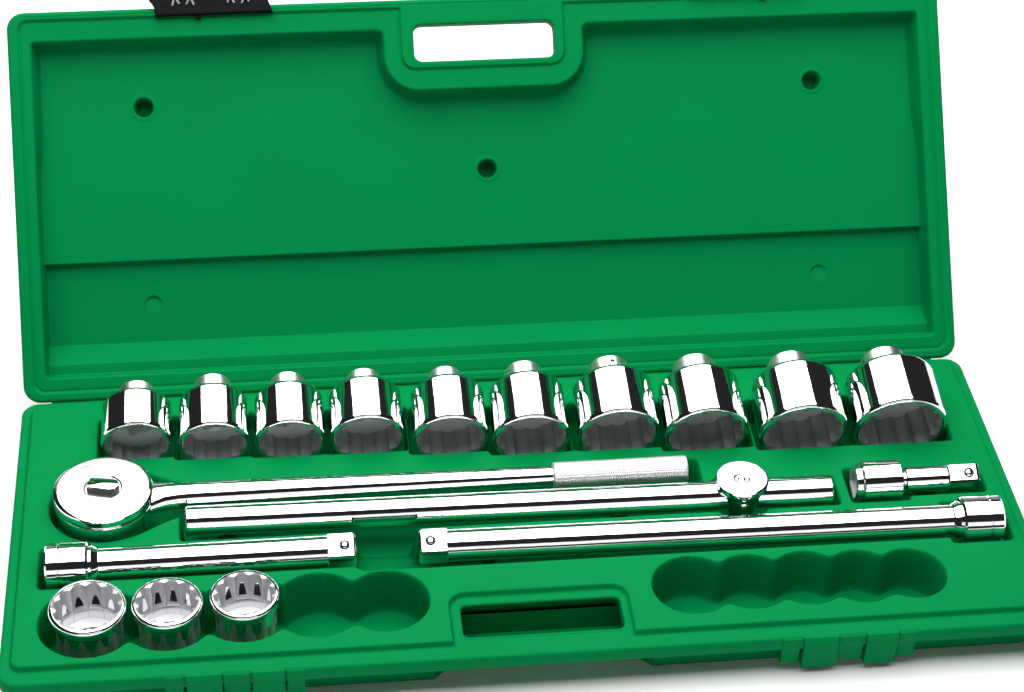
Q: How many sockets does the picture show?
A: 13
